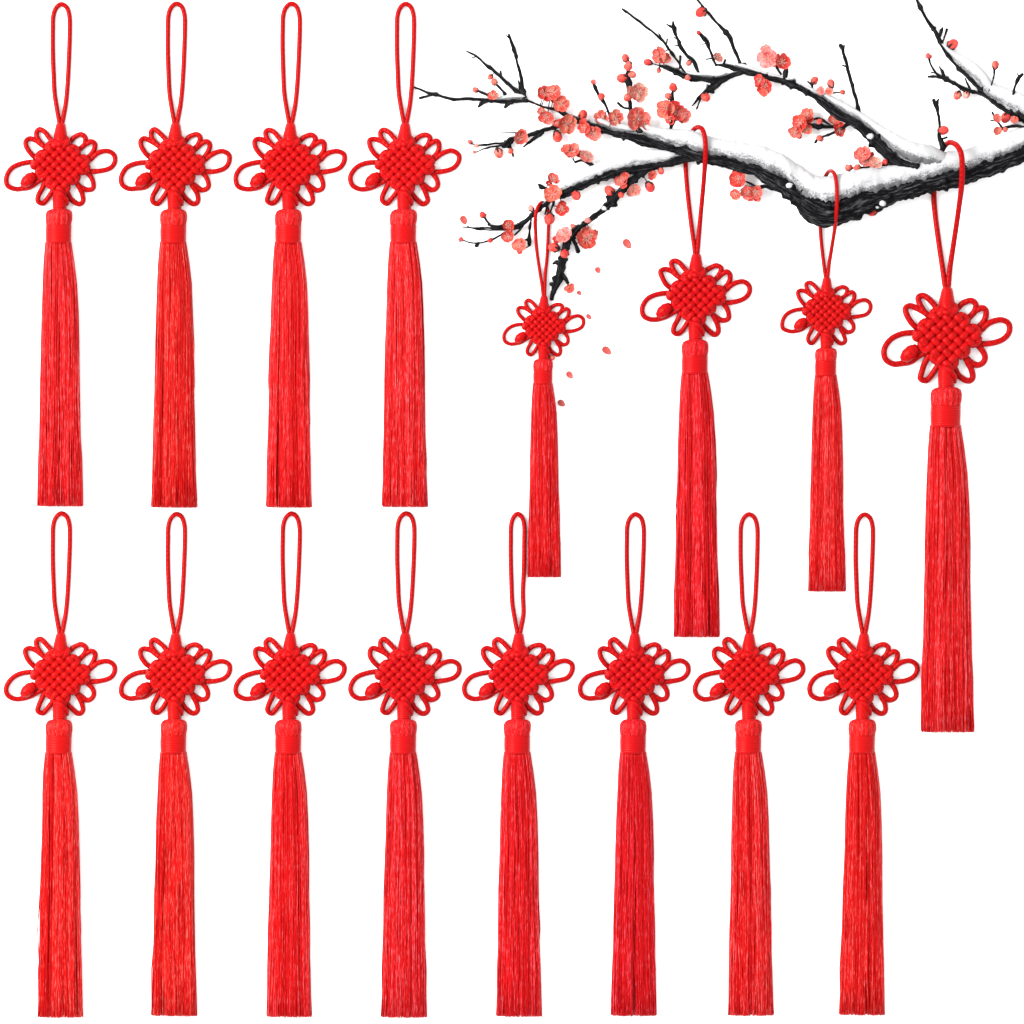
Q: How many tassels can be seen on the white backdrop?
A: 16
